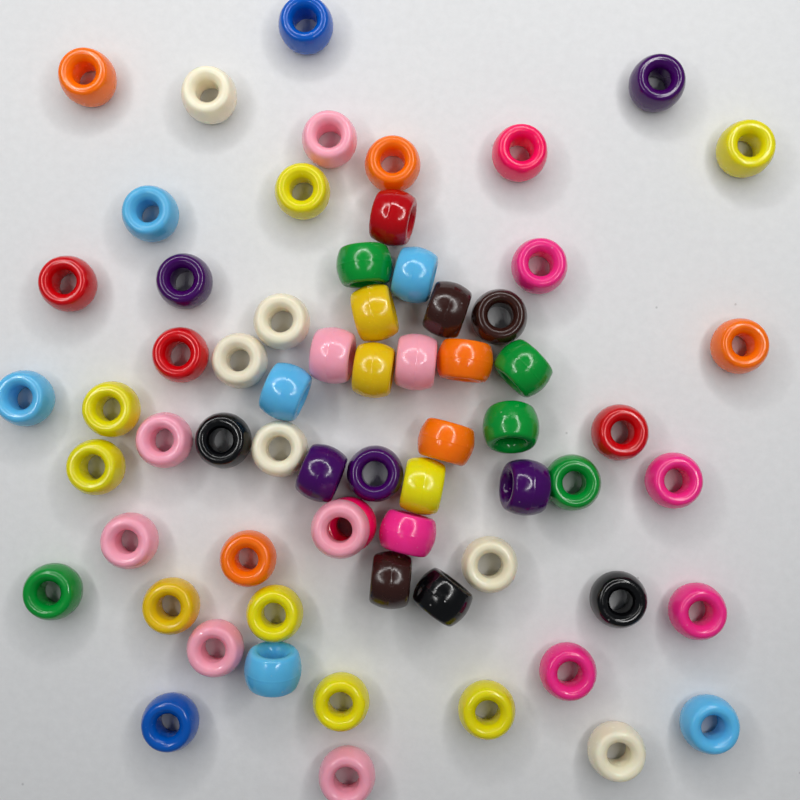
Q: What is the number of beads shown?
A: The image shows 66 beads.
